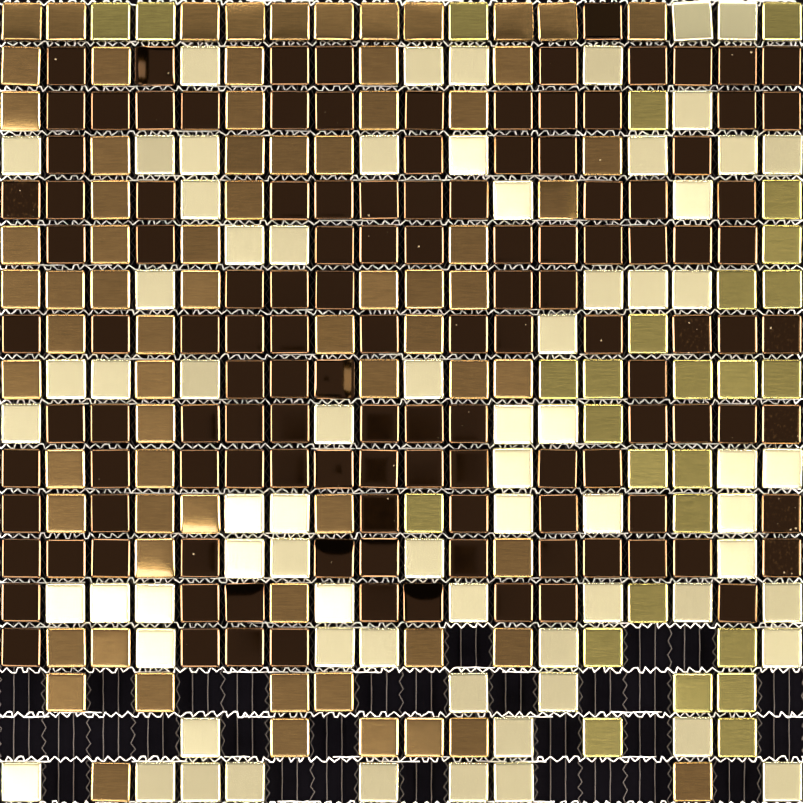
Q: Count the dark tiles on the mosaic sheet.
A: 124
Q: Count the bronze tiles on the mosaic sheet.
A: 72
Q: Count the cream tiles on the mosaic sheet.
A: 71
